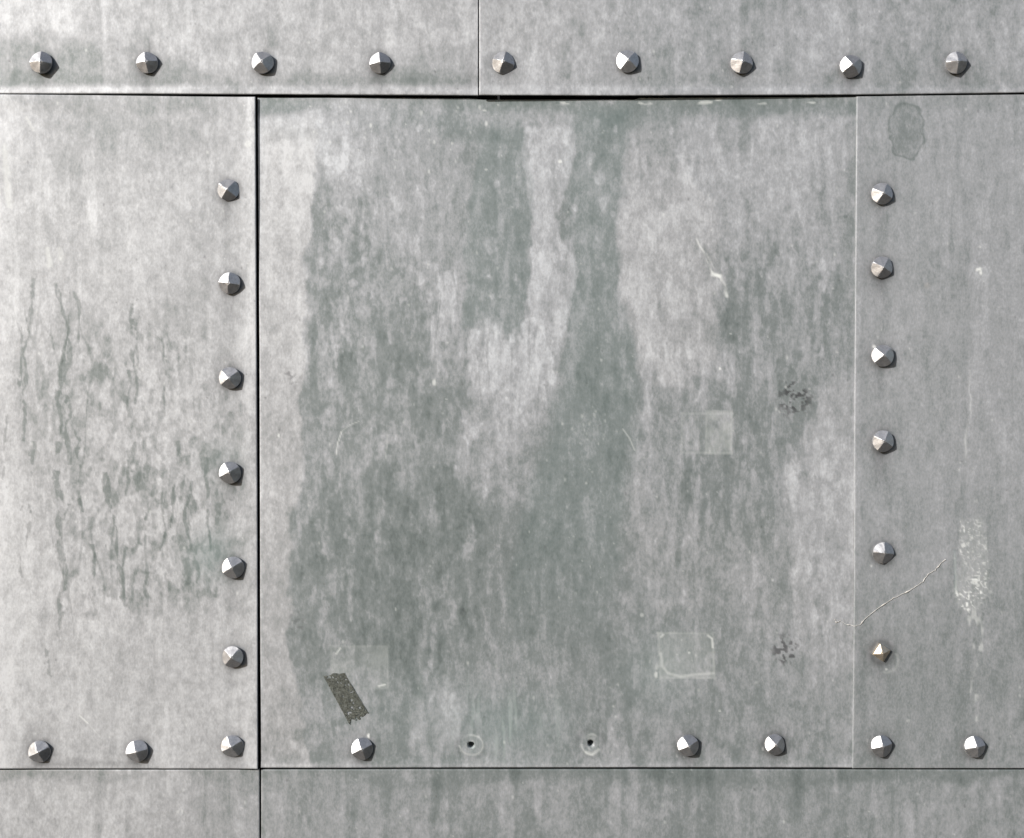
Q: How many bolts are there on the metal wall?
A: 29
